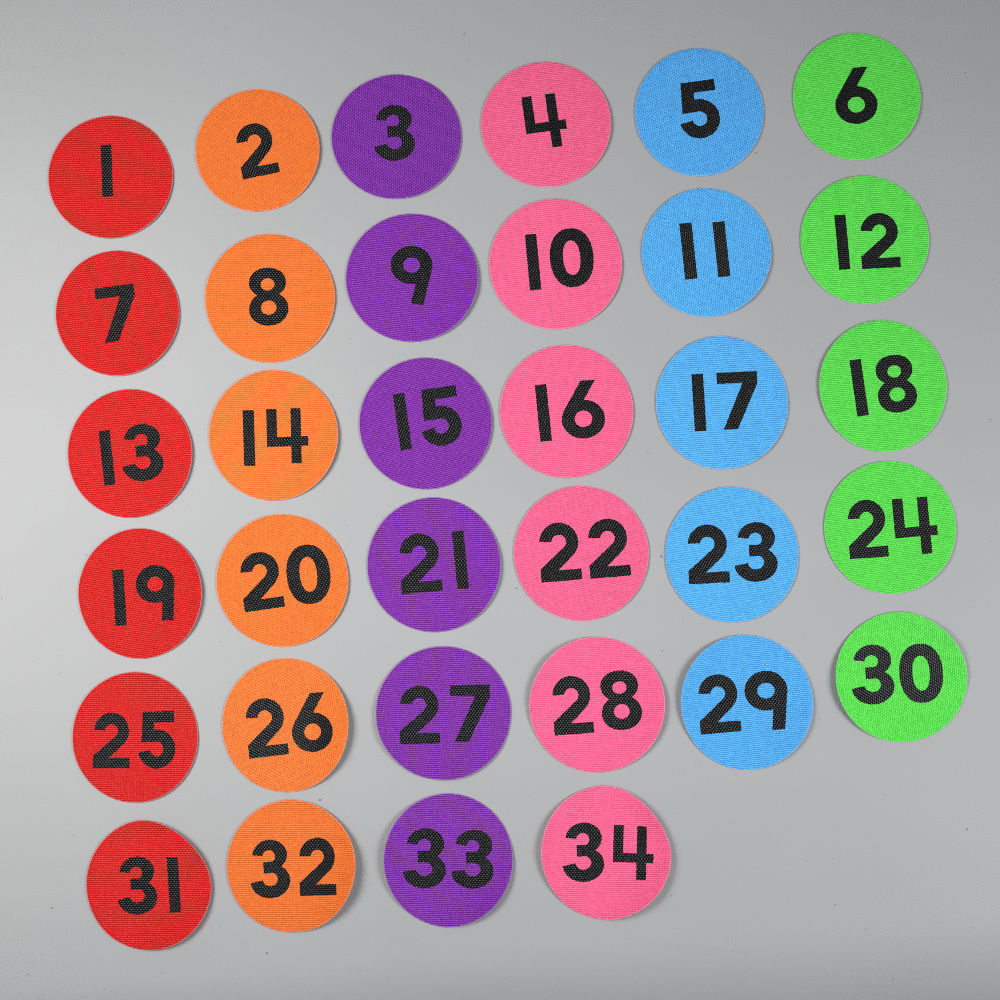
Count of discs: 34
